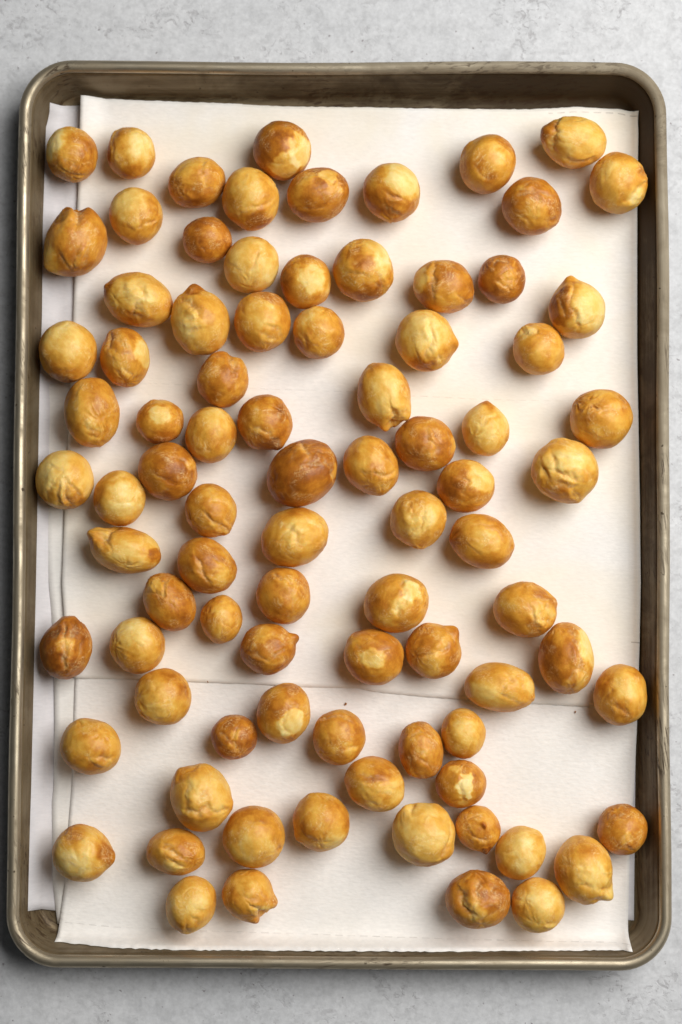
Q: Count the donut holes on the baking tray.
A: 86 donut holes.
